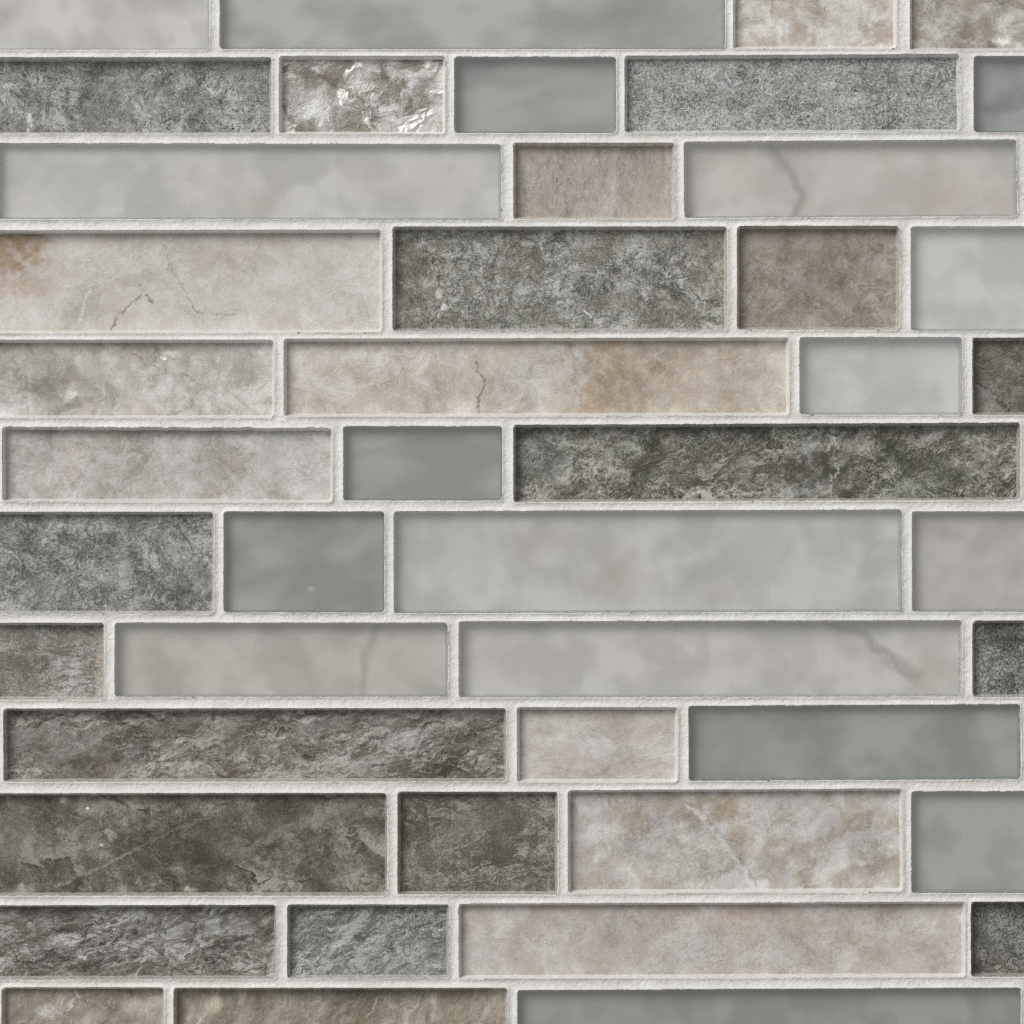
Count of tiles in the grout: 45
